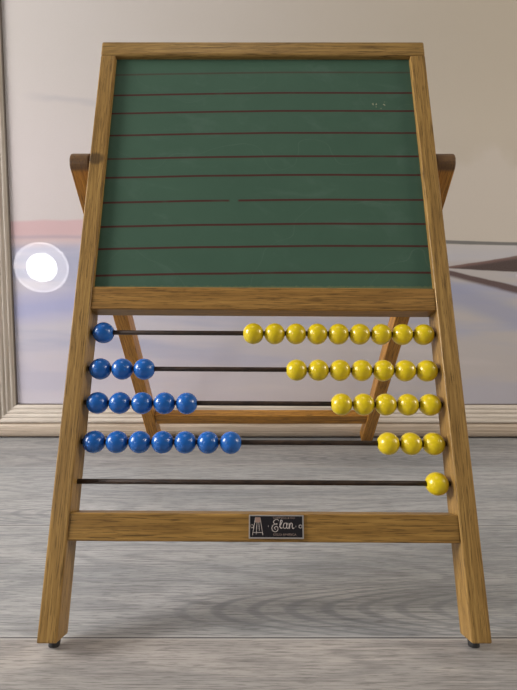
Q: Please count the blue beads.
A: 16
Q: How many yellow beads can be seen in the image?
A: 25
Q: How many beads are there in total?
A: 41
